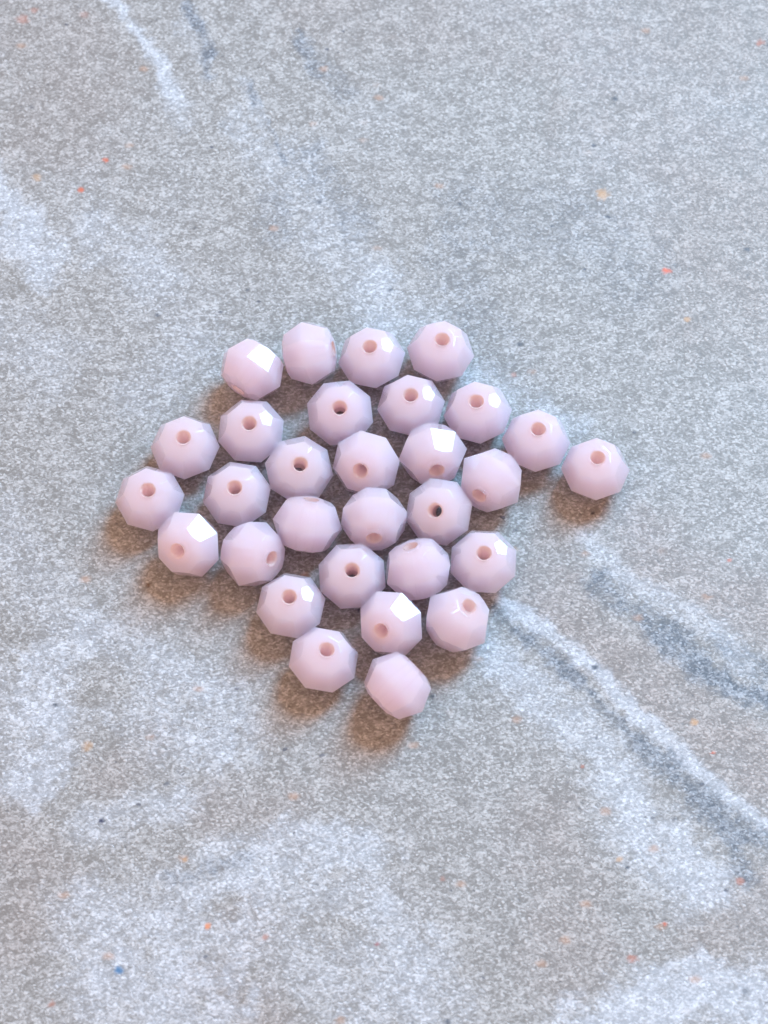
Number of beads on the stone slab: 30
